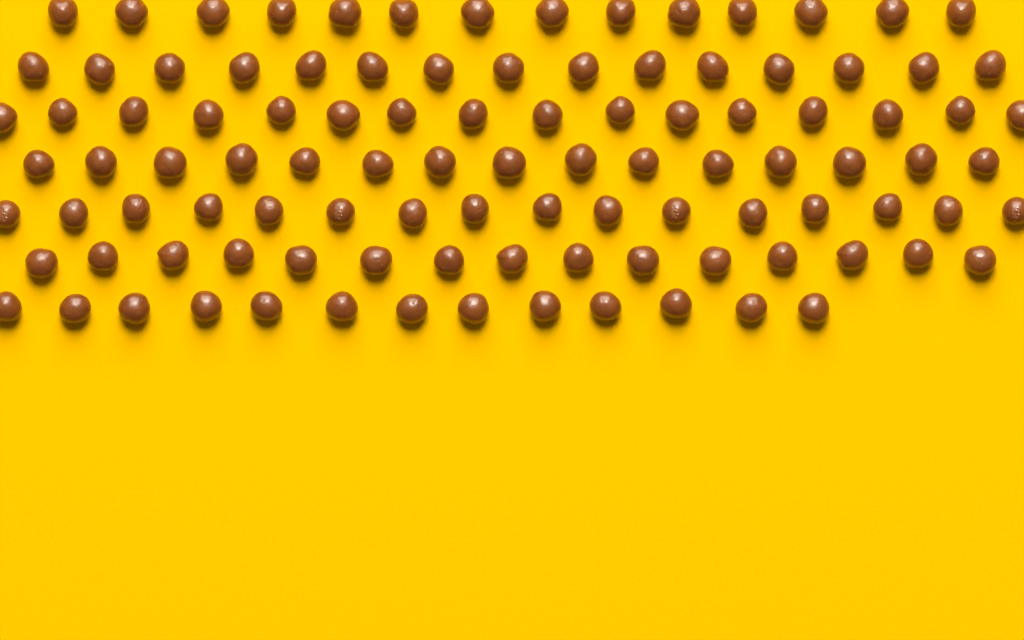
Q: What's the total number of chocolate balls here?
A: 104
